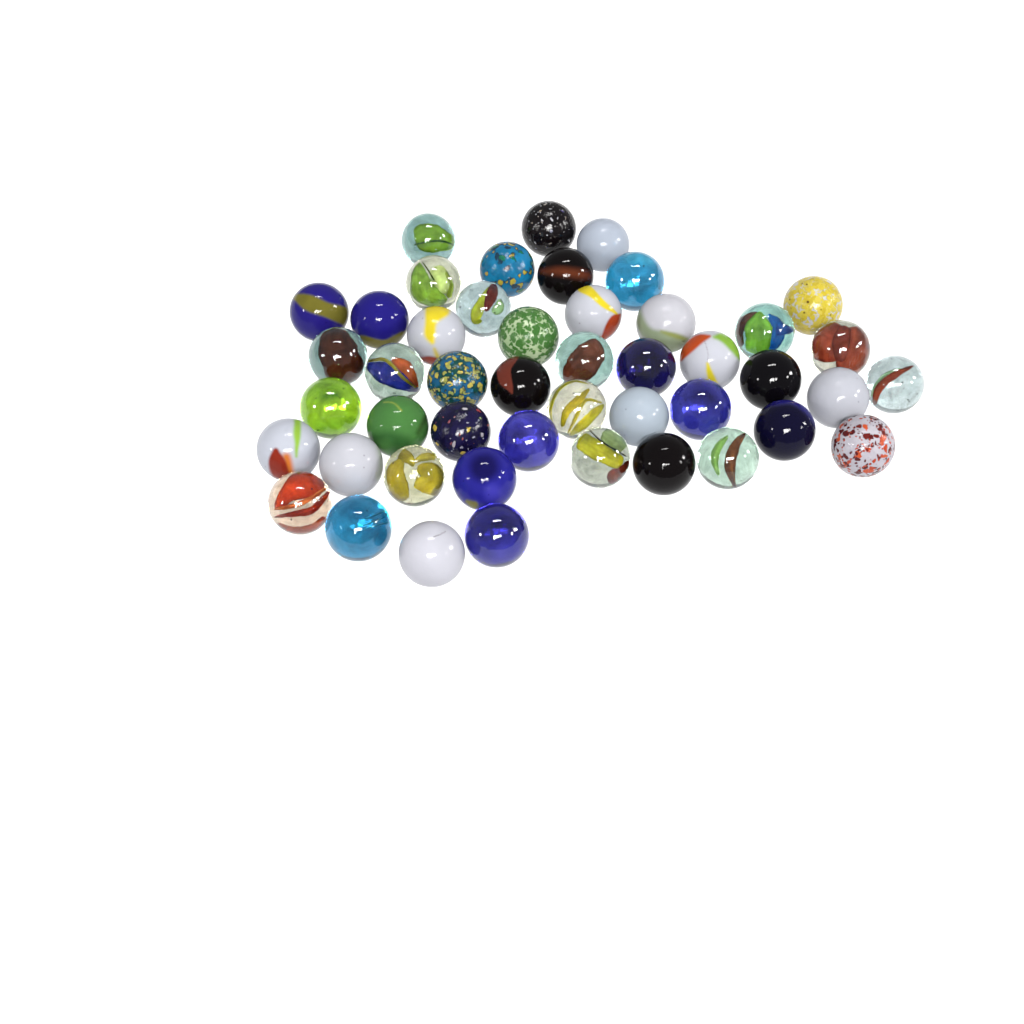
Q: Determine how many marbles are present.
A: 47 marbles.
